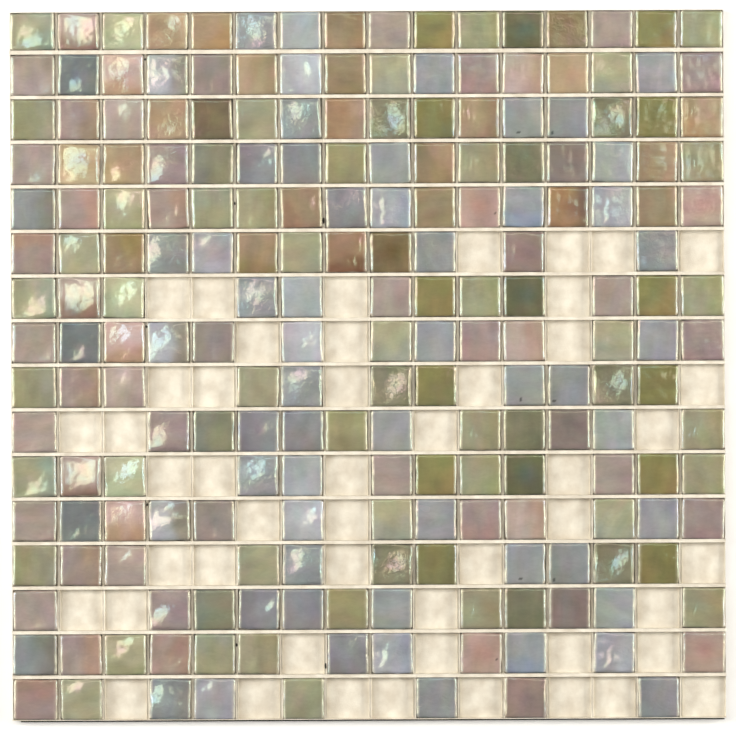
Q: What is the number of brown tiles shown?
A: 24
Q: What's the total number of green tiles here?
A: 70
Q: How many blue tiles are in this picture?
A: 60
